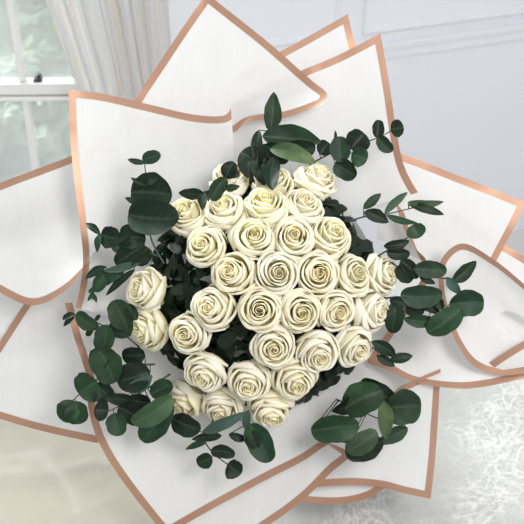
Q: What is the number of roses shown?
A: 33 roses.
